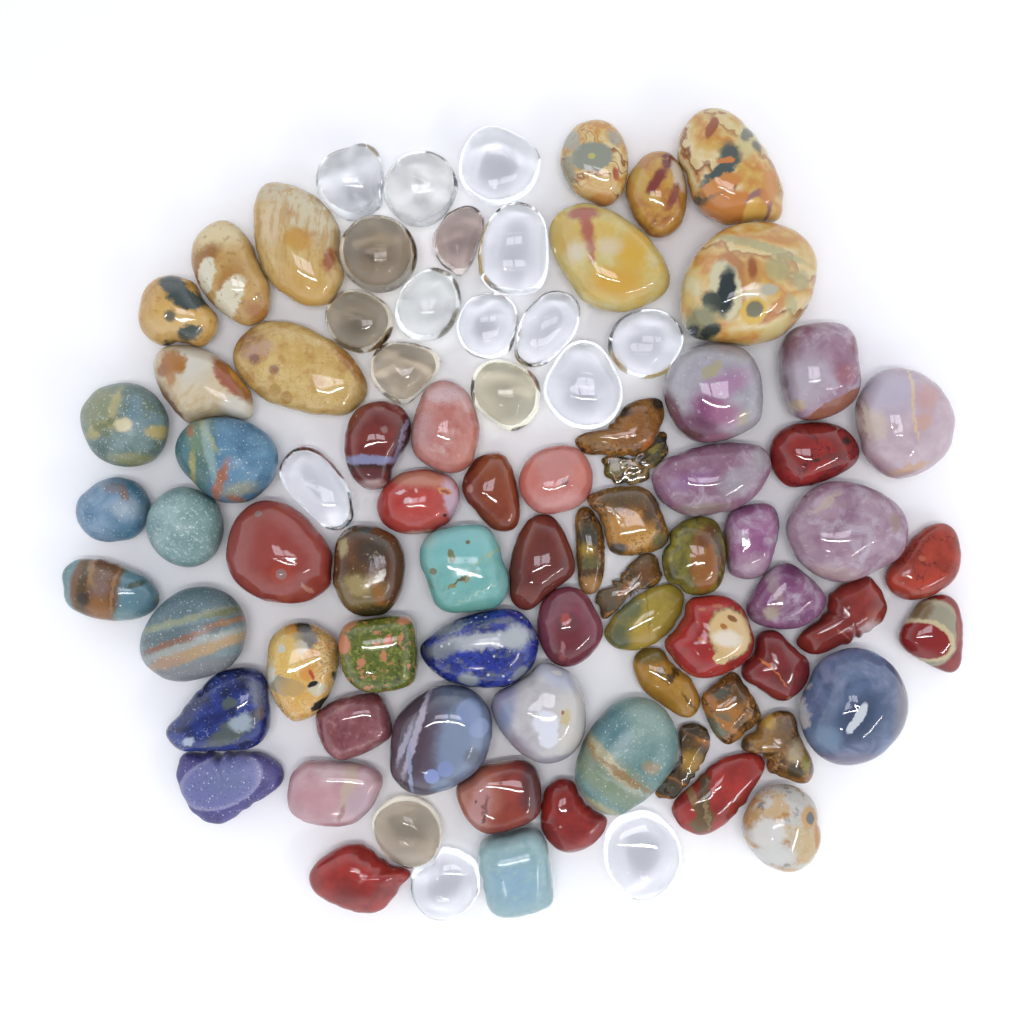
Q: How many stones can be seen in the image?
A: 85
